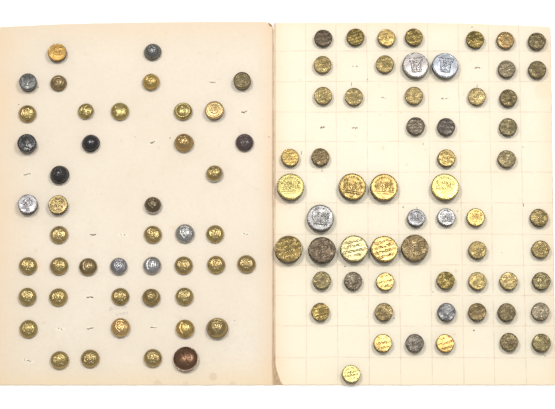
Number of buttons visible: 105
